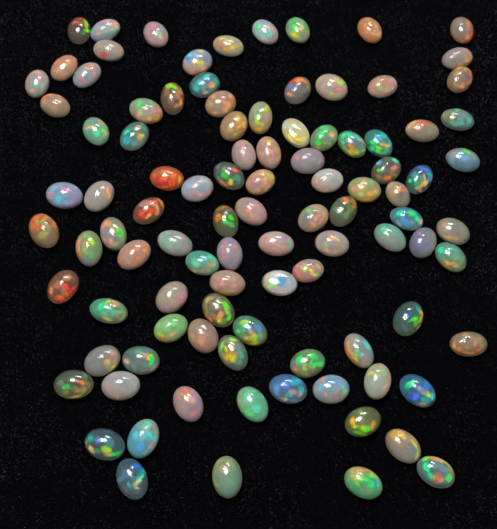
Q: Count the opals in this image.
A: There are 100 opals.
